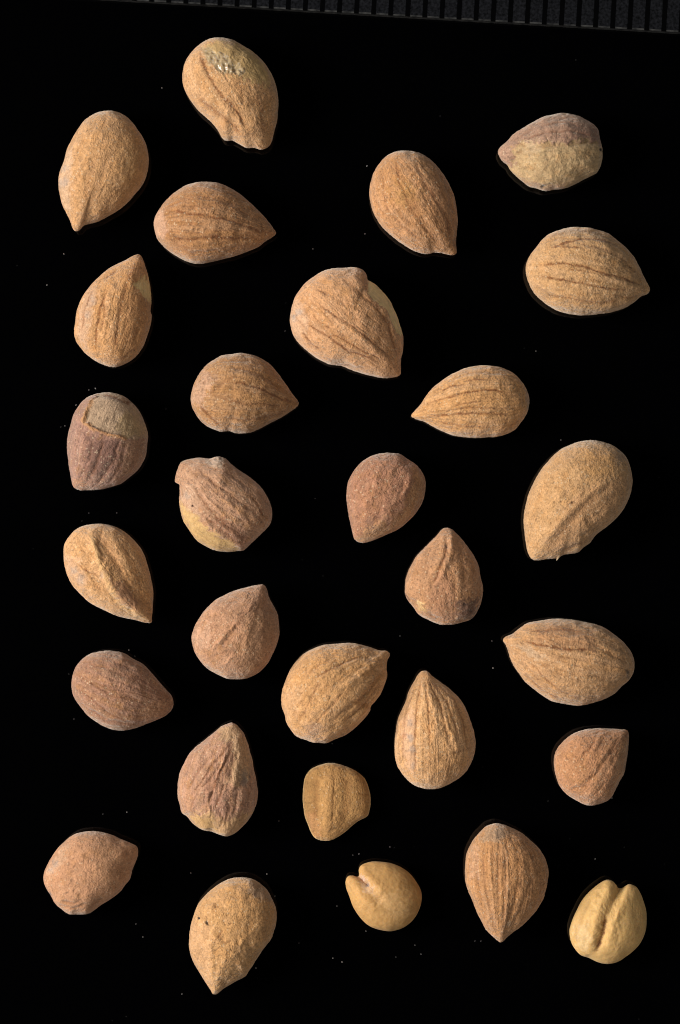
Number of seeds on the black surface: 29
